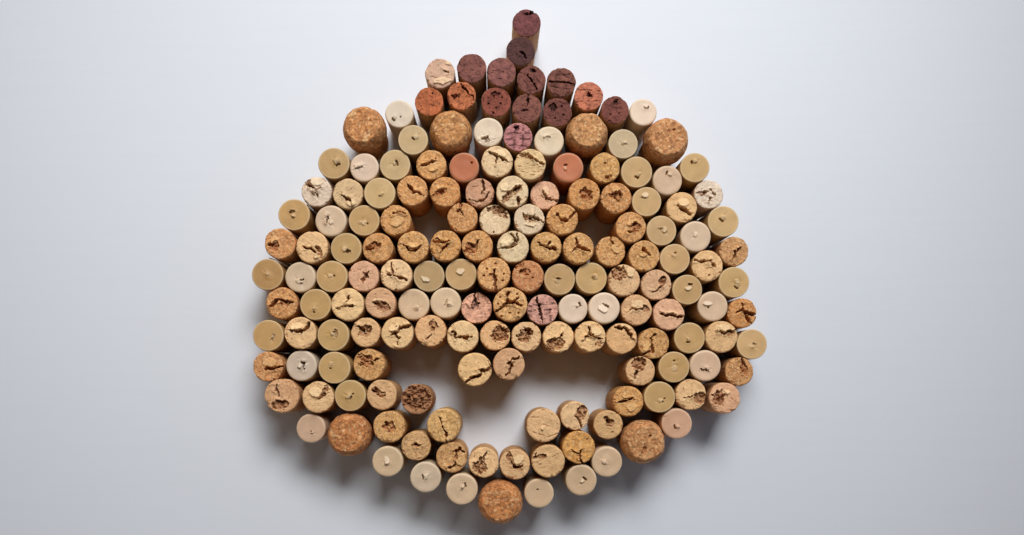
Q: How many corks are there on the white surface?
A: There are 164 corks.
